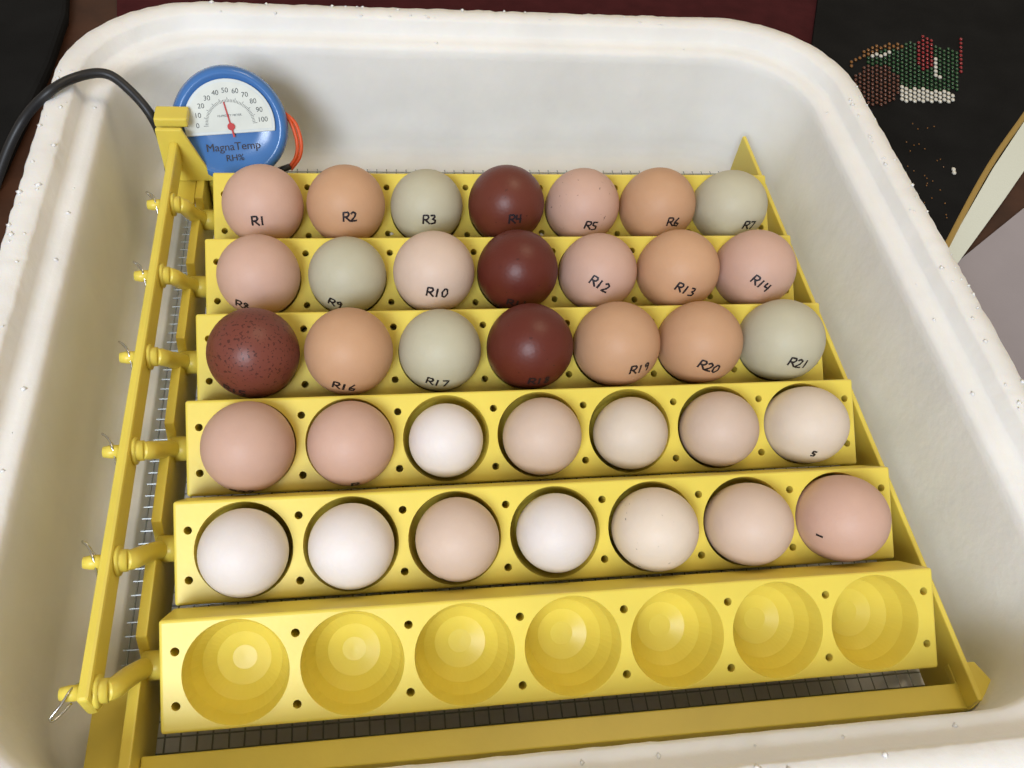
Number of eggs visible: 35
